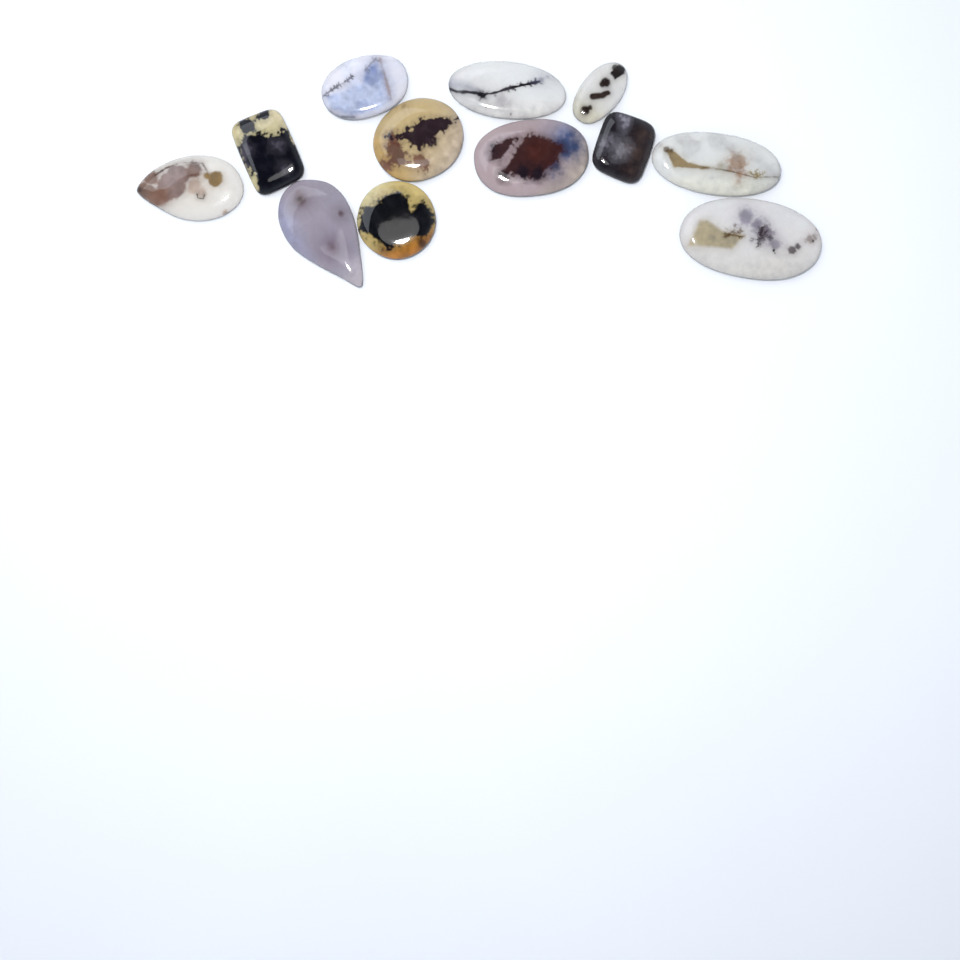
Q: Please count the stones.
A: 12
